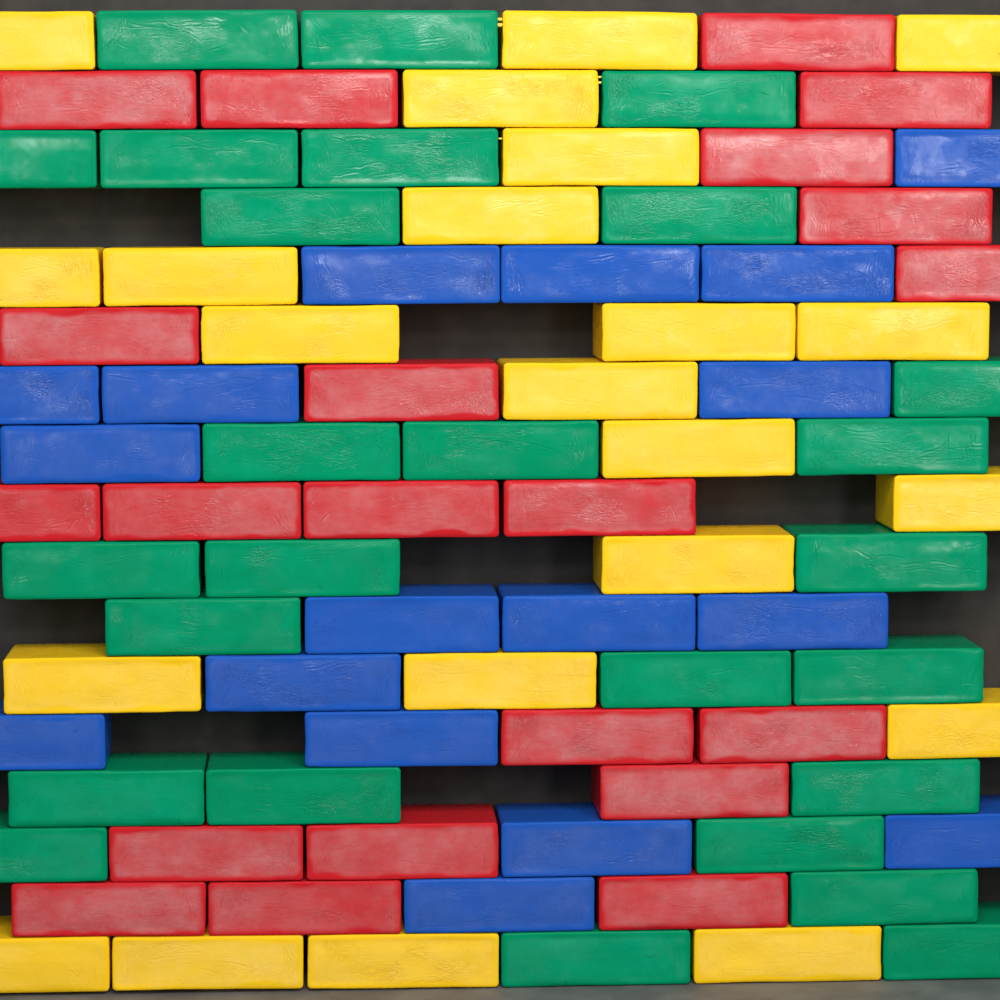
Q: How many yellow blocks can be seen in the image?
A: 22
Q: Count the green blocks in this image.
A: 26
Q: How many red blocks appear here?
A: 21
